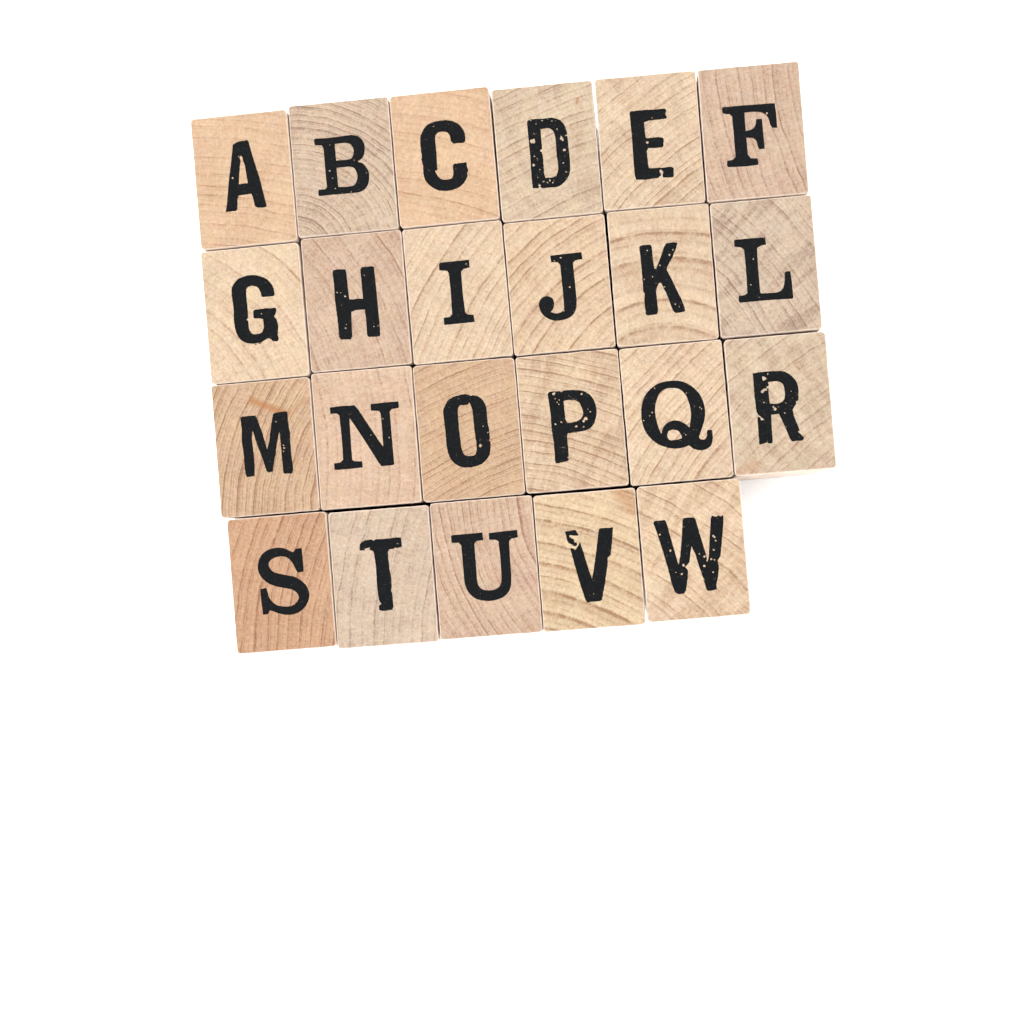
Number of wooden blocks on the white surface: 23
